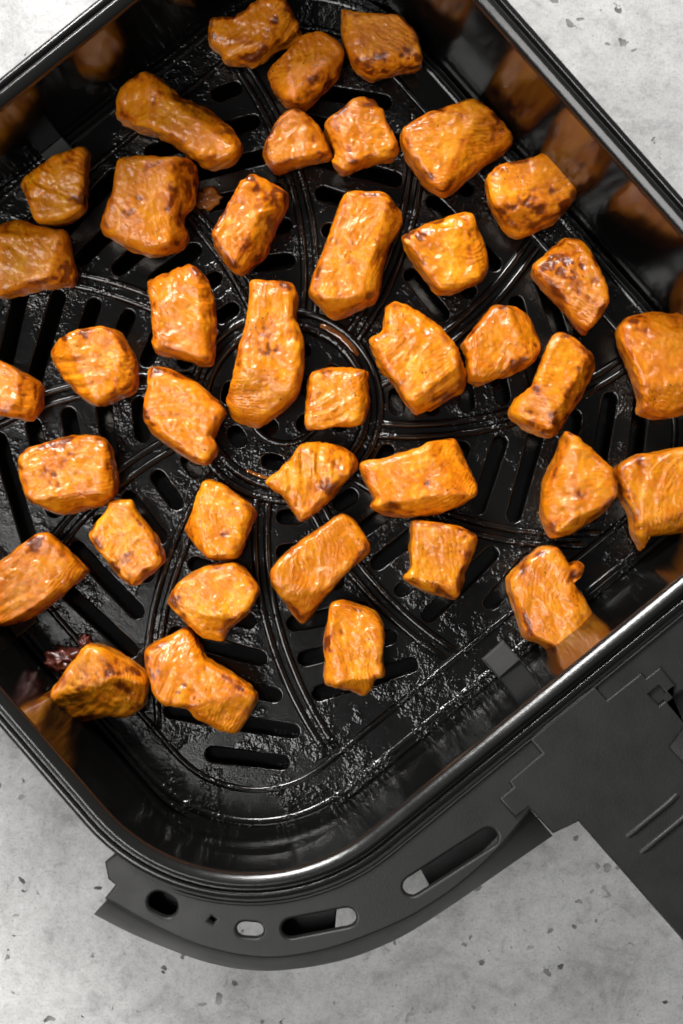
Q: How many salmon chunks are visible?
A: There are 40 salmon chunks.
